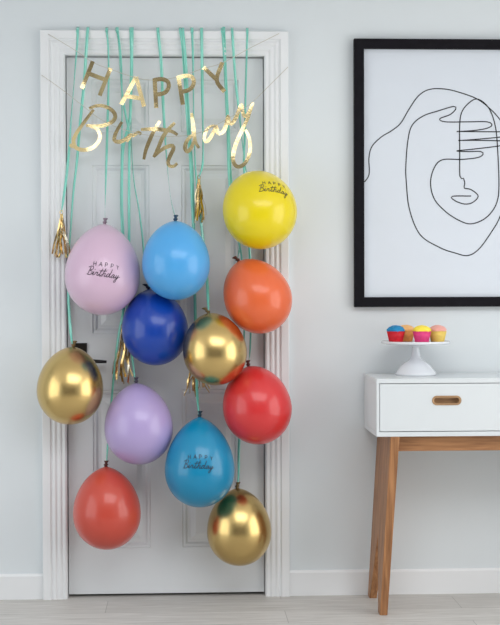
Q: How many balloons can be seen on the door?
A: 12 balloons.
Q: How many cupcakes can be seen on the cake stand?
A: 4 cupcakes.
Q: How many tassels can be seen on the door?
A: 4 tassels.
